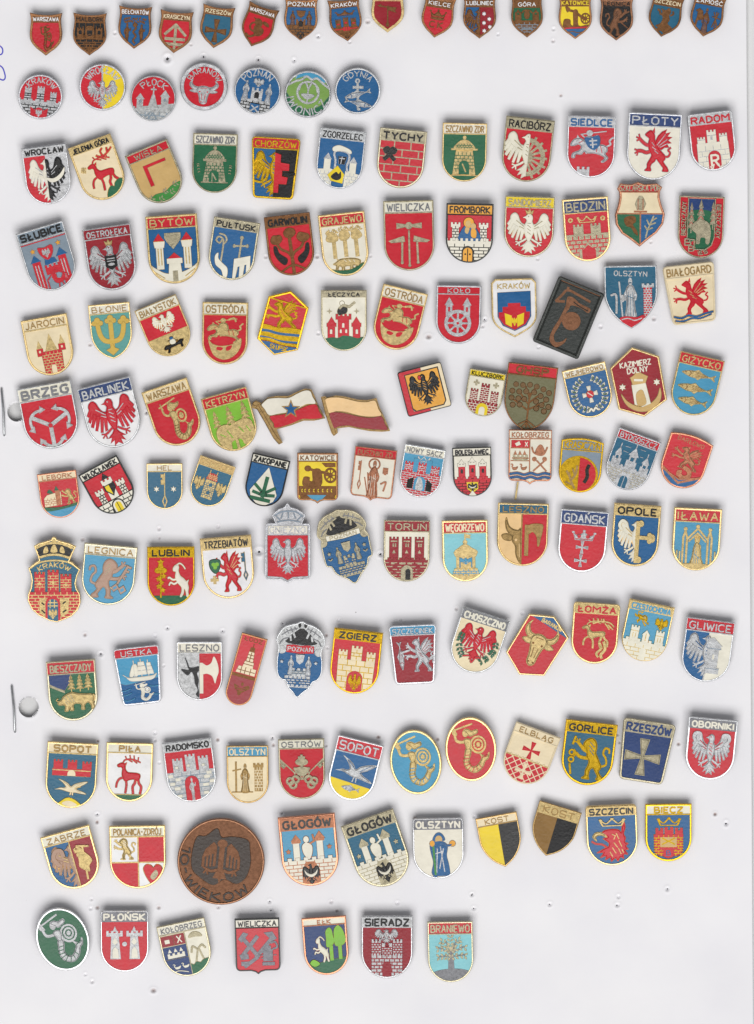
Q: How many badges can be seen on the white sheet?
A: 137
